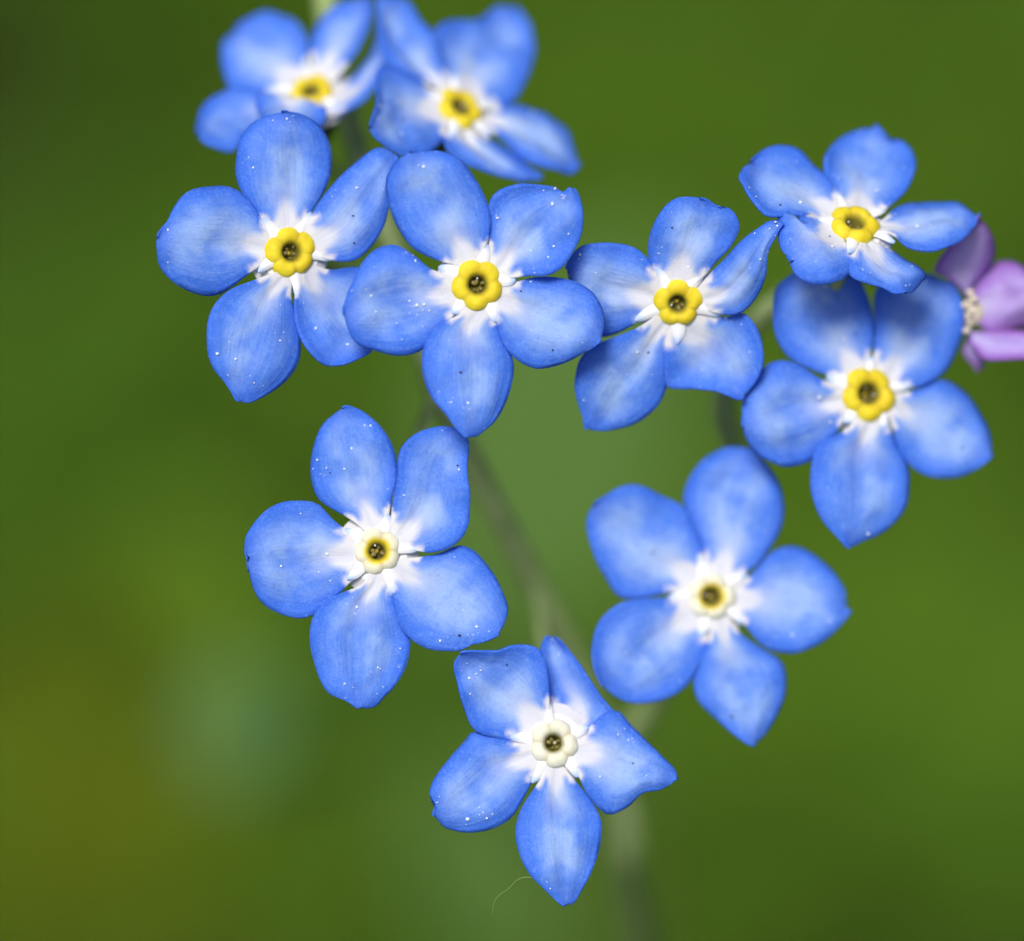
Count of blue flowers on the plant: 10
